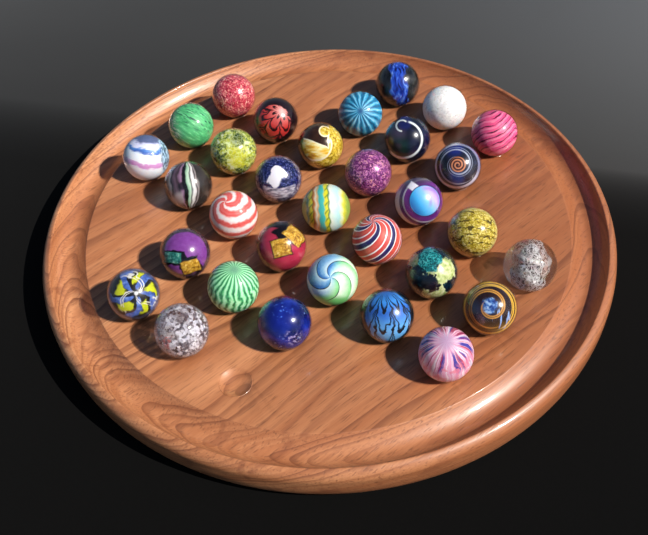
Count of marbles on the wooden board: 32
